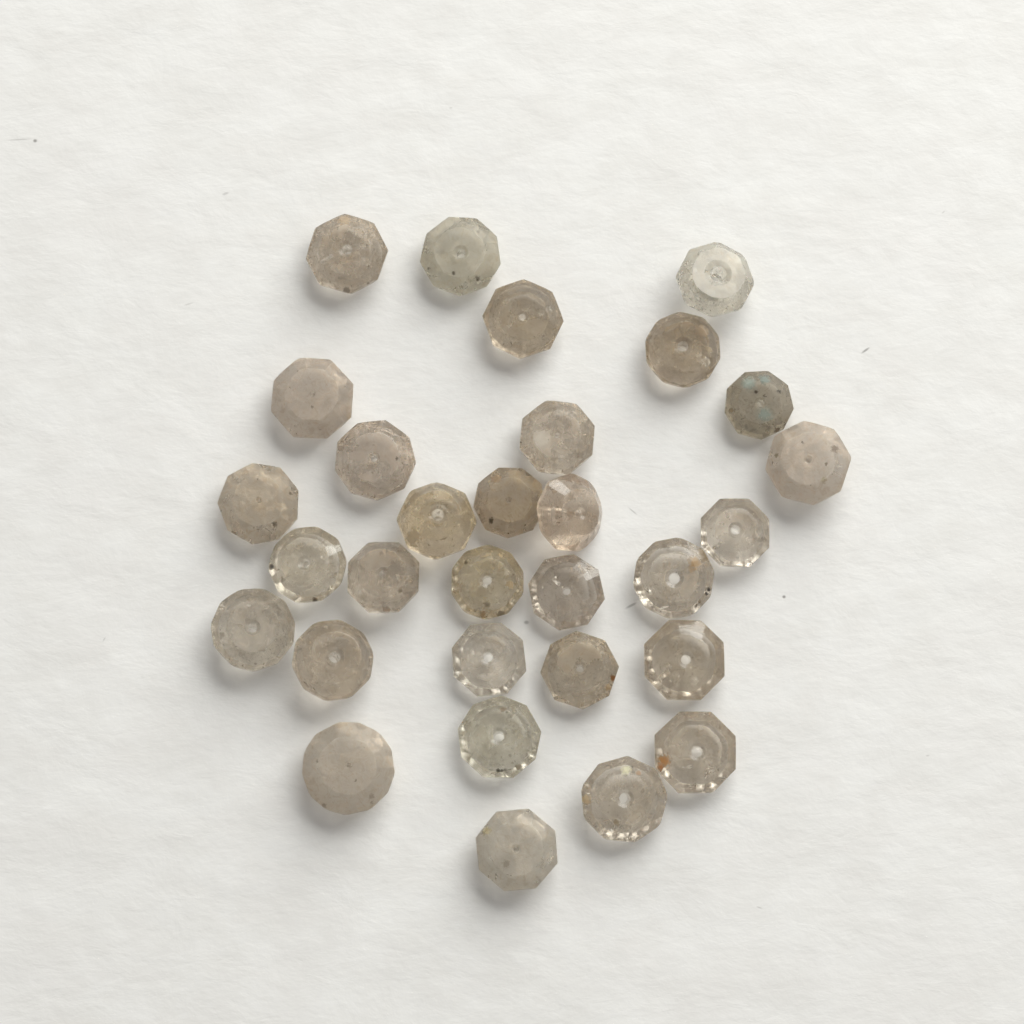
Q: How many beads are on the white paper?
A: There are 30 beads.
